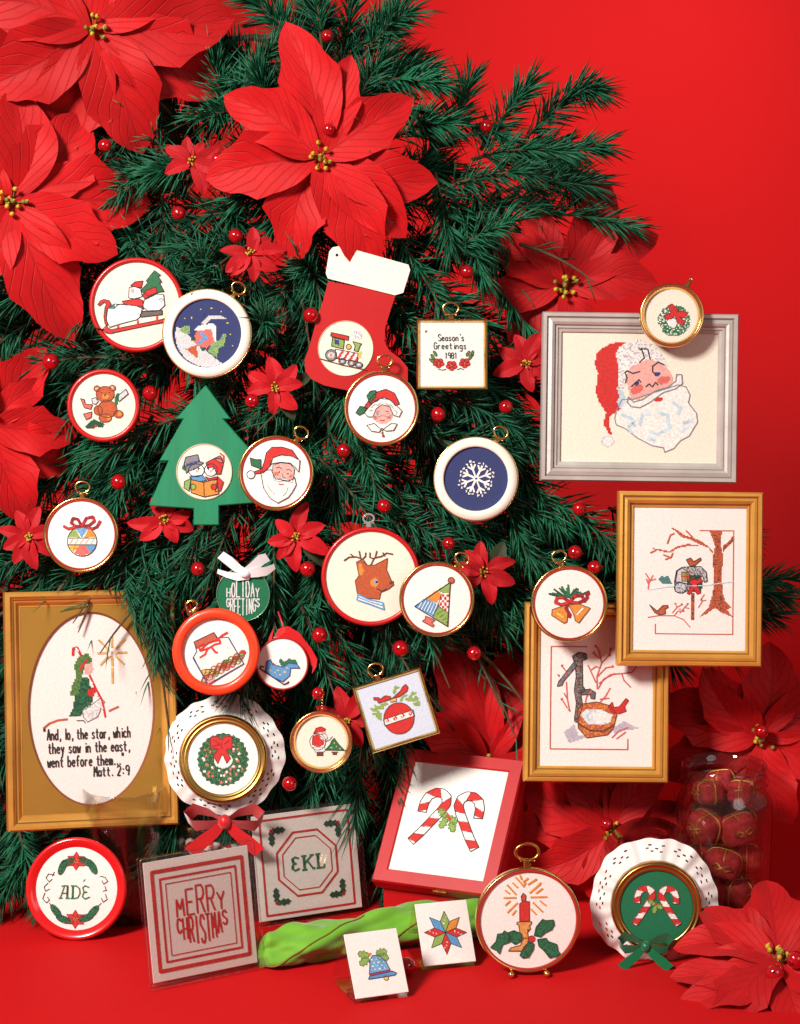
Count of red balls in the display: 33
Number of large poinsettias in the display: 9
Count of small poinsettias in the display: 9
